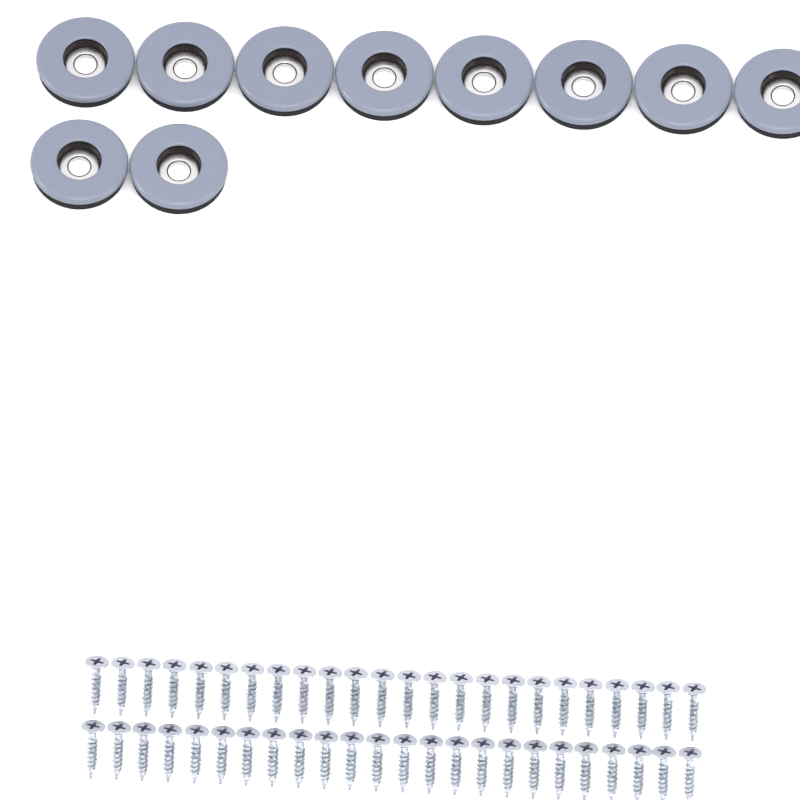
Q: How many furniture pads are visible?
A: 10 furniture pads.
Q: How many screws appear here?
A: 48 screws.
